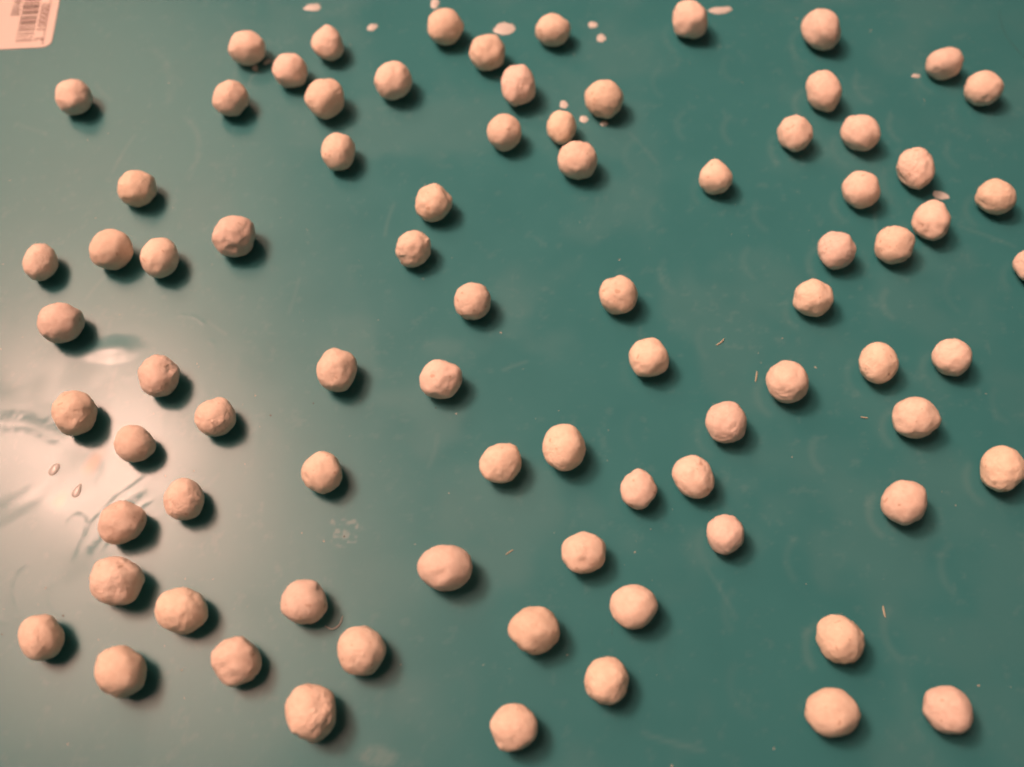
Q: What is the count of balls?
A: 81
